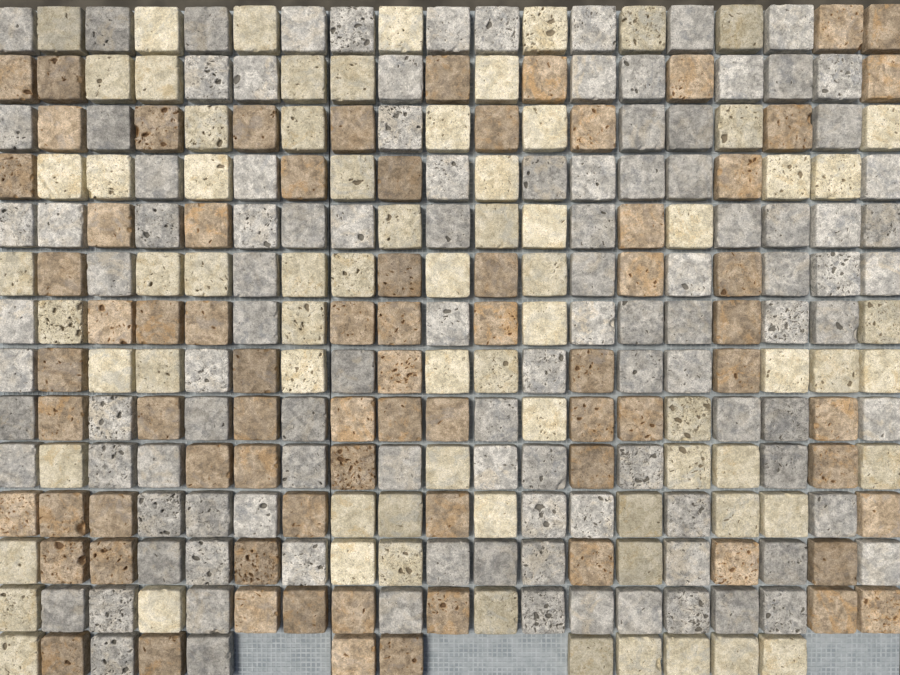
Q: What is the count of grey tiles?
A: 110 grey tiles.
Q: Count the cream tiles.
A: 74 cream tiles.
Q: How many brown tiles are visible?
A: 75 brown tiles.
